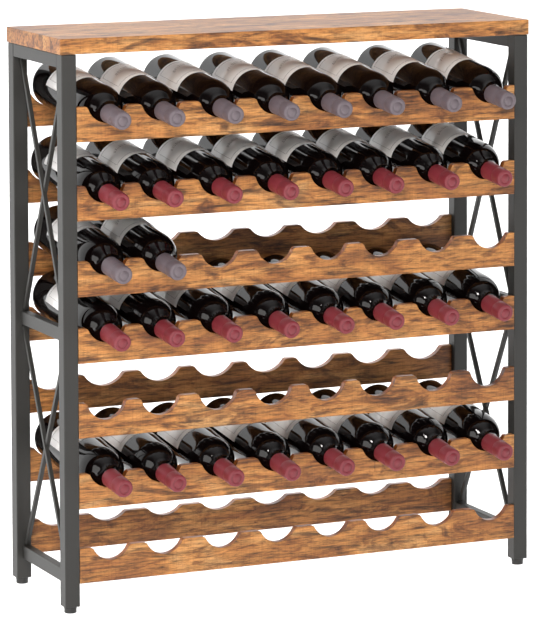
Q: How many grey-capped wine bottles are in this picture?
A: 10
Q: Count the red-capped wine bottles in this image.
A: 24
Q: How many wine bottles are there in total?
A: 34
